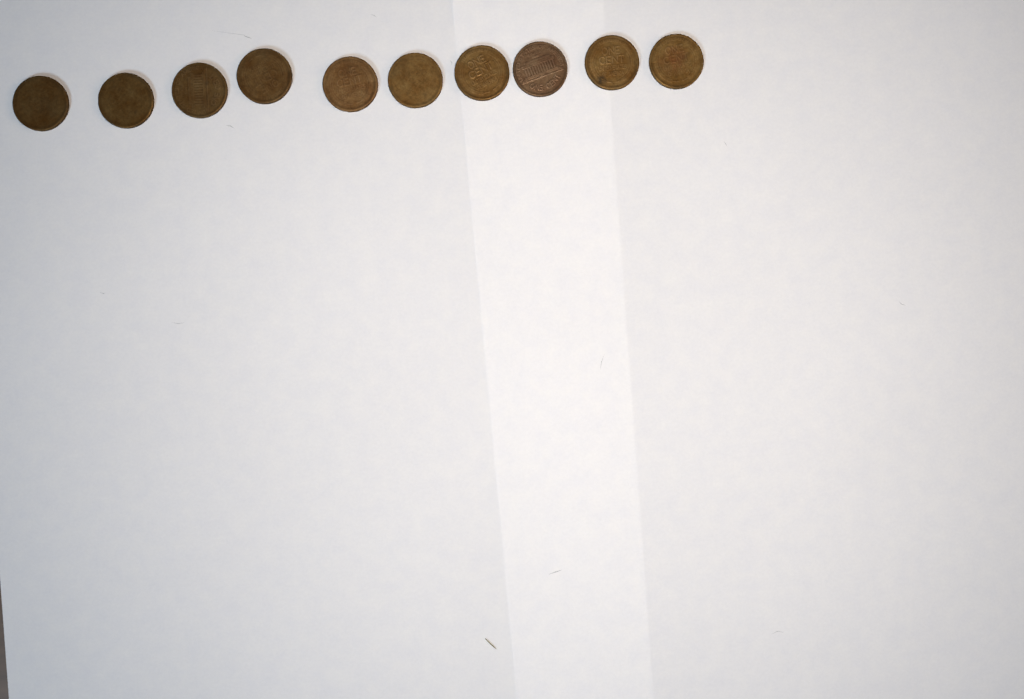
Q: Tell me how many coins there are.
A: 10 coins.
